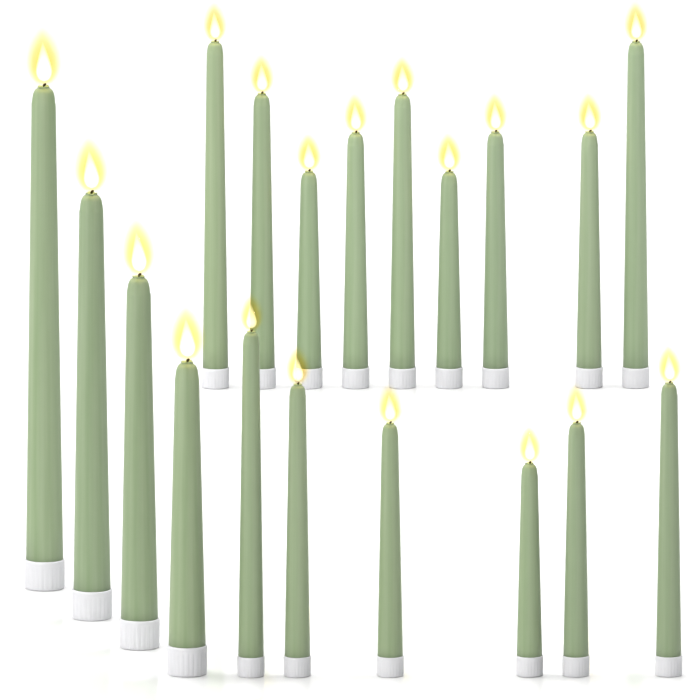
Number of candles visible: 19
